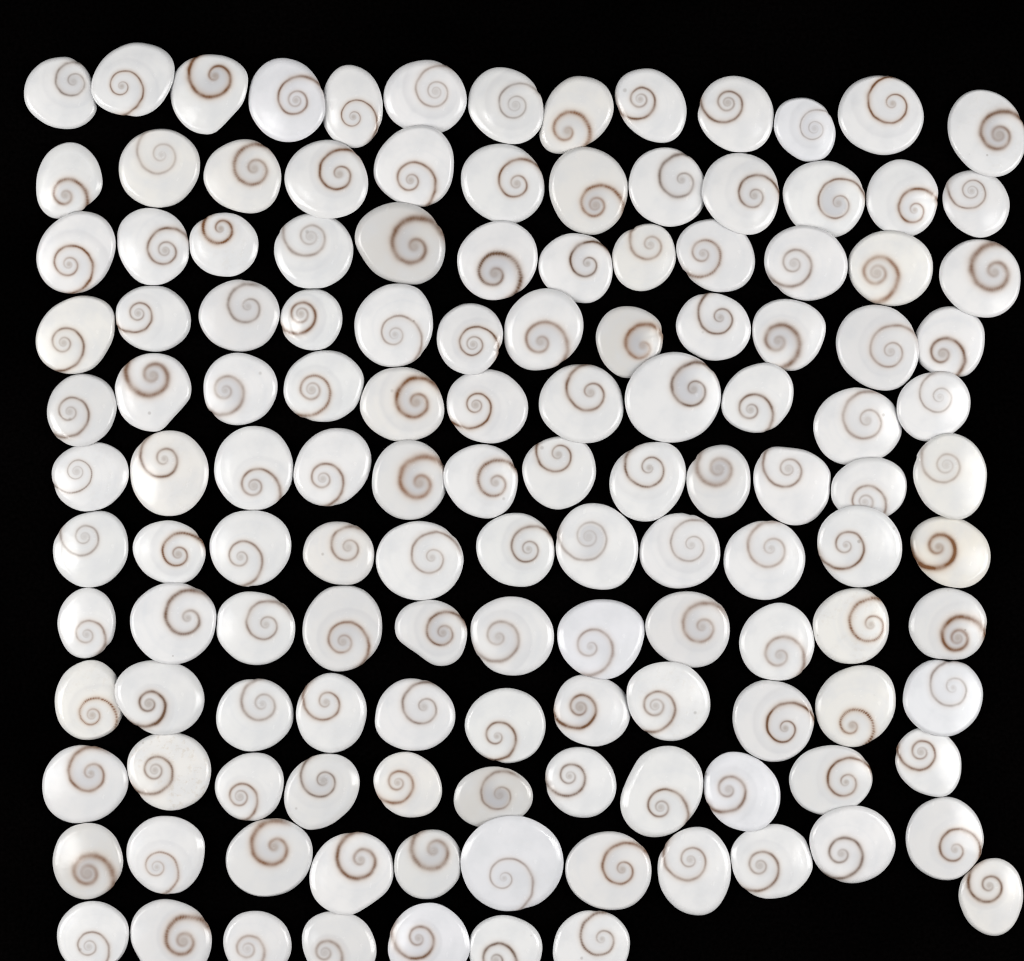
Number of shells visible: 135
